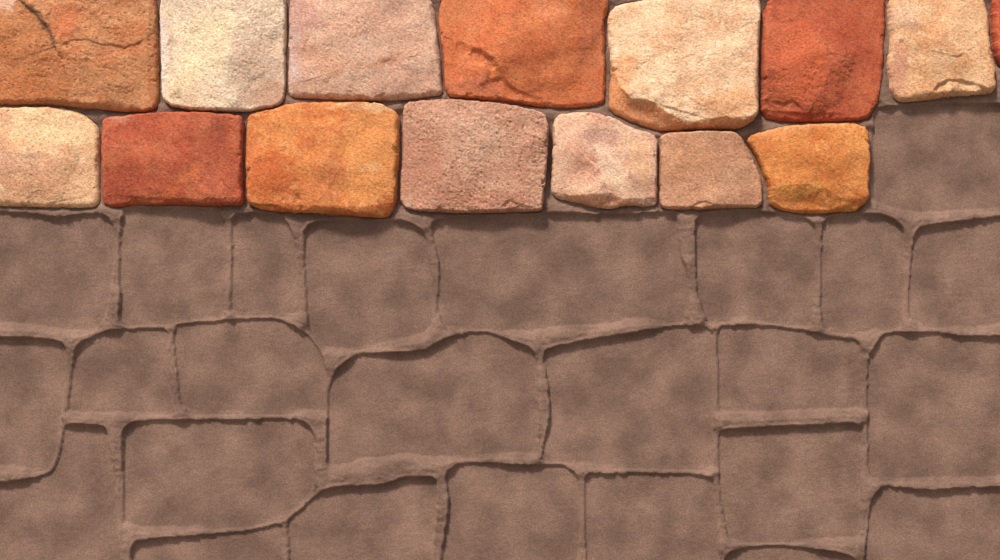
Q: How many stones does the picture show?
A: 15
